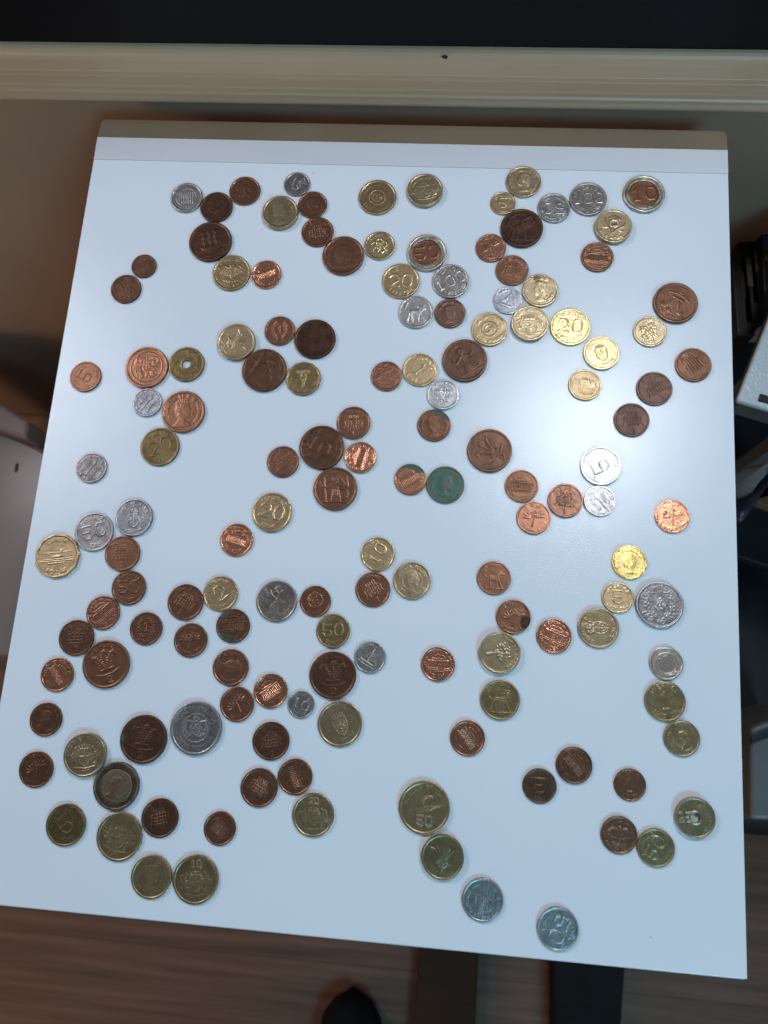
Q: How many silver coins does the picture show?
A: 22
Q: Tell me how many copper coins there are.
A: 73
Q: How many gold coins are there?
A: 45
